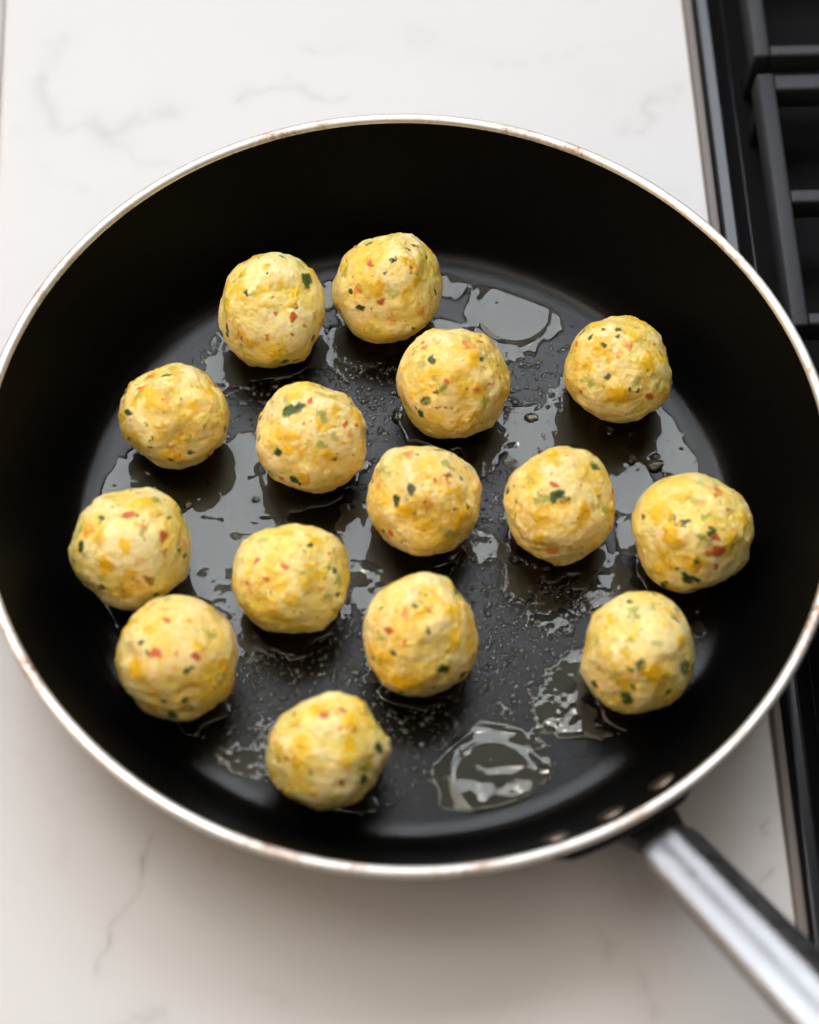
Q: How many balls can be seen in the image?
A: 15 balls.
